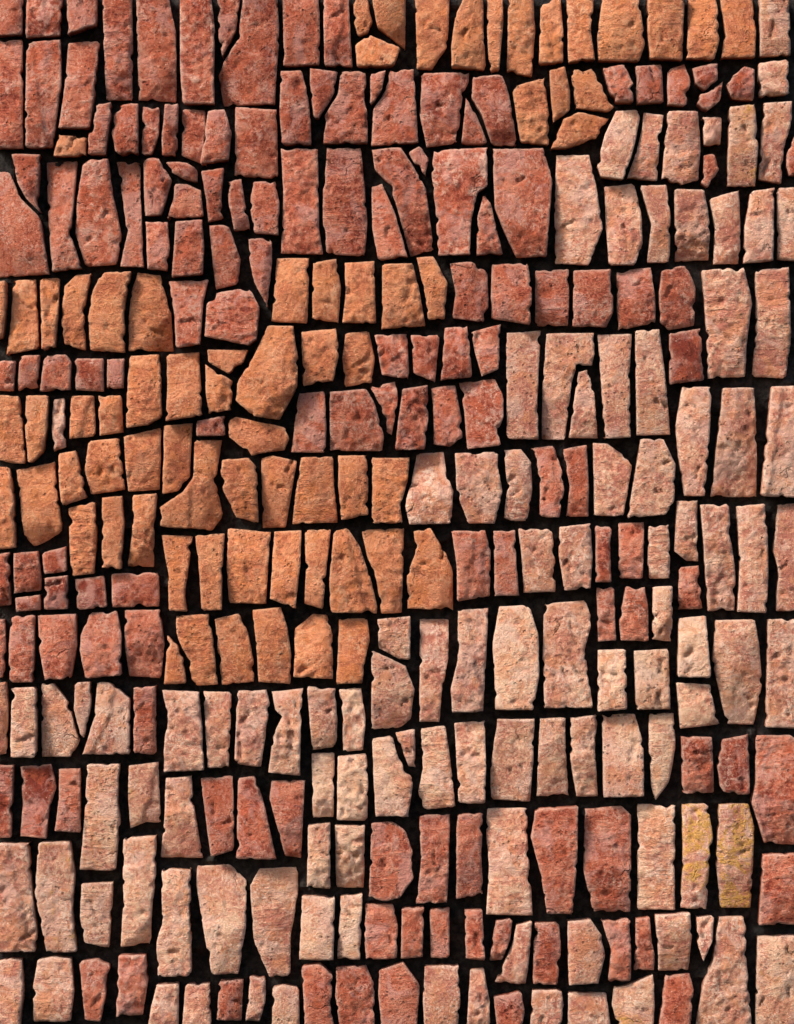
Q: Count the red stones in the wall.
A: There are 137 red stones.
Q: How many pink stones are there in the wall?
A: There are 108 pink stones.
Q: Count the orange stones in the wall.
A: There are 70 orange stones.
